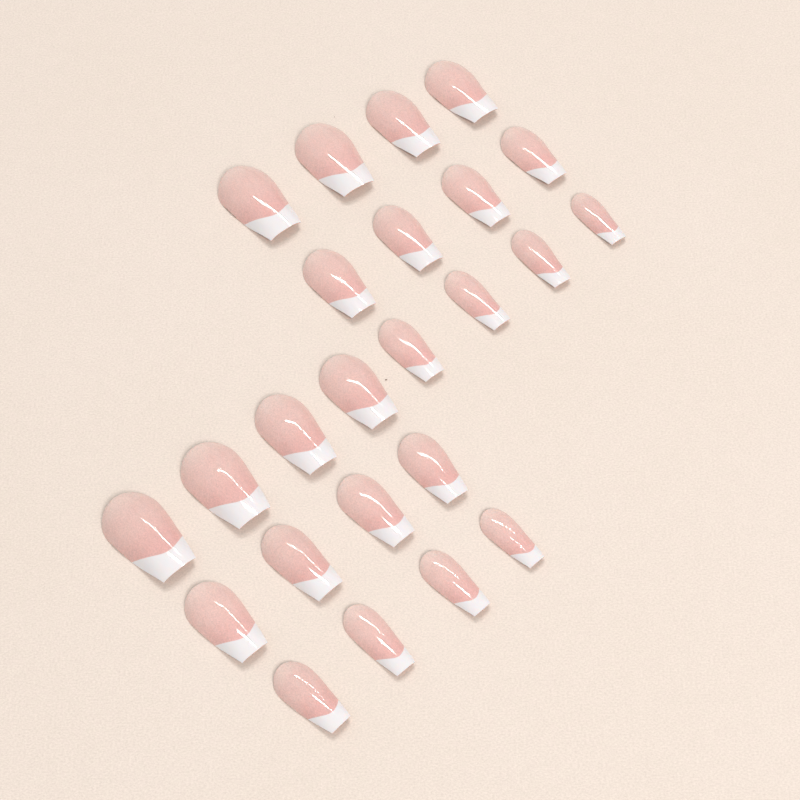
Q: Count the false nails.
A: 24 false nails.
